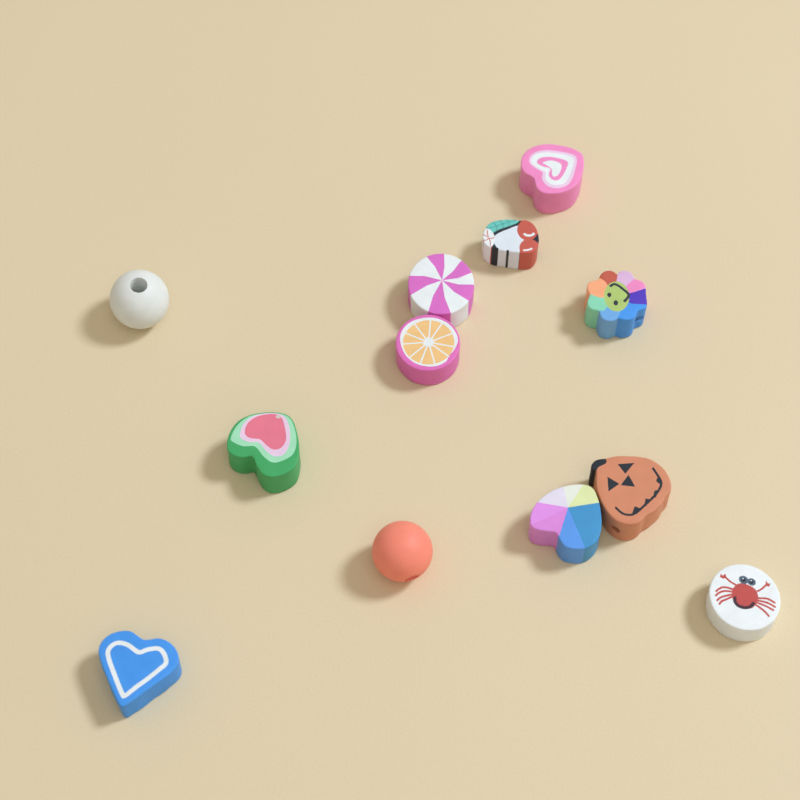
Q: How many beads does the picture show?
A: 12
